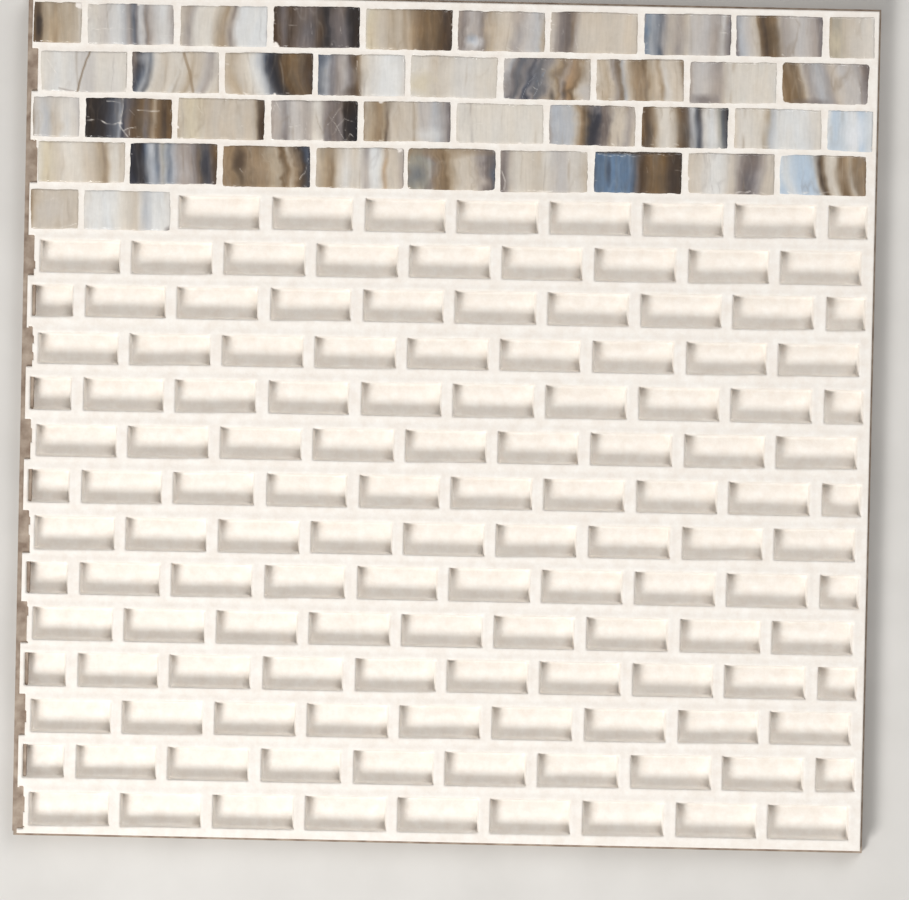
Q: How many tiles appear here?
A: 40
